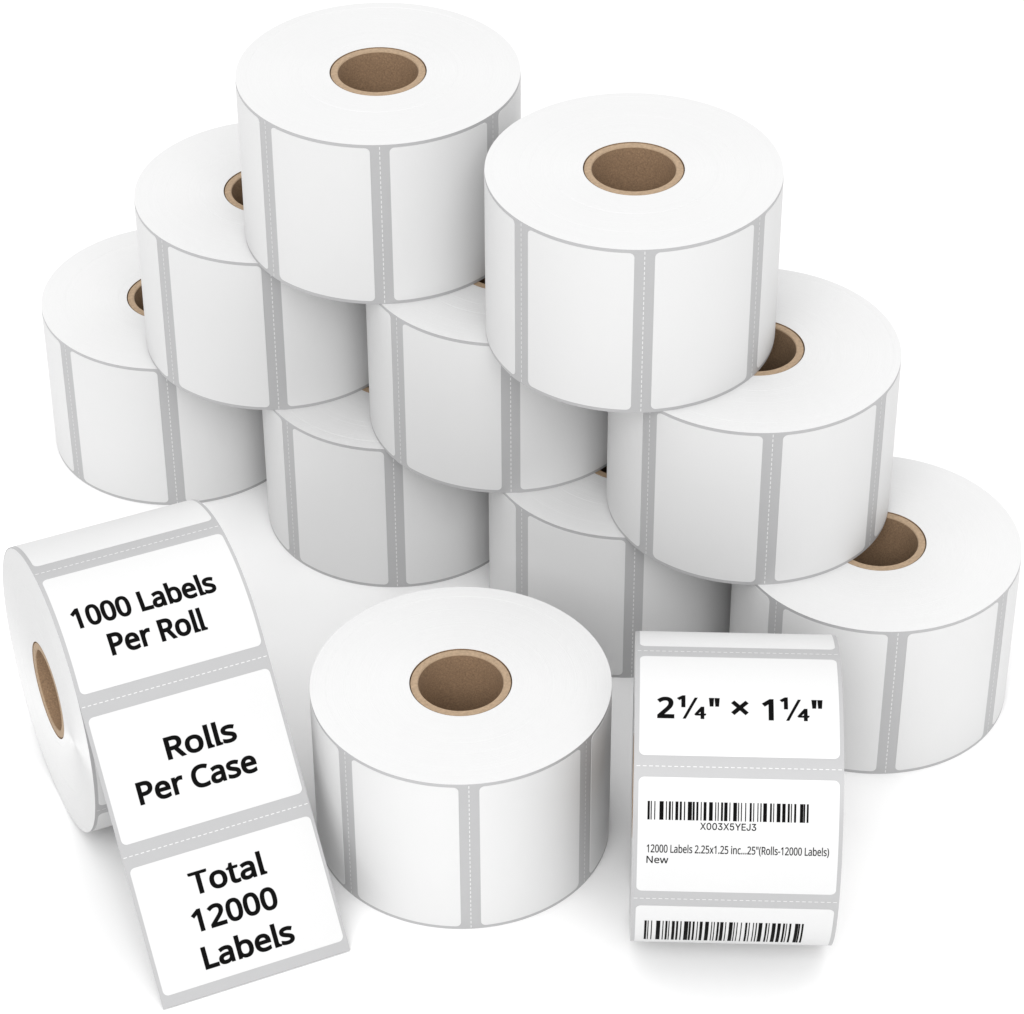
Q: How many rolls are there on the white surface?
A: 12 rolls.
